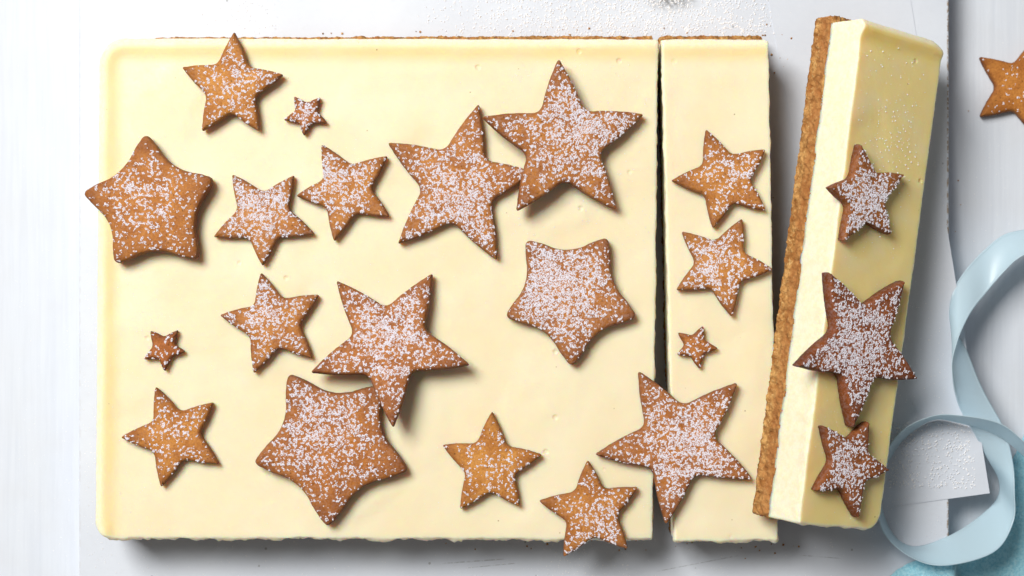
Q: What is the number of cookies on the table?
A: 23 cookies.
